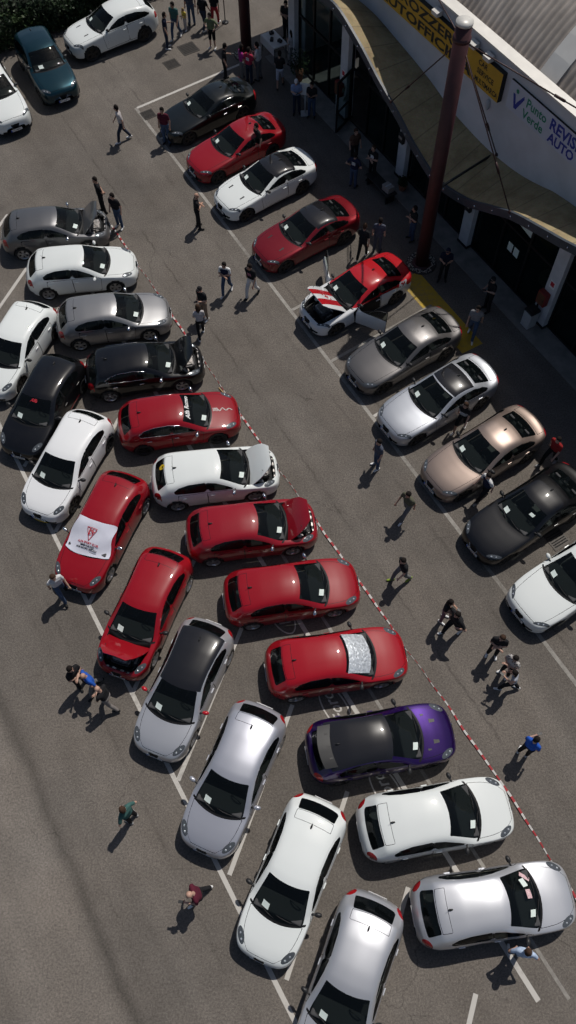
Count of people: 54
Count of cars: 34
